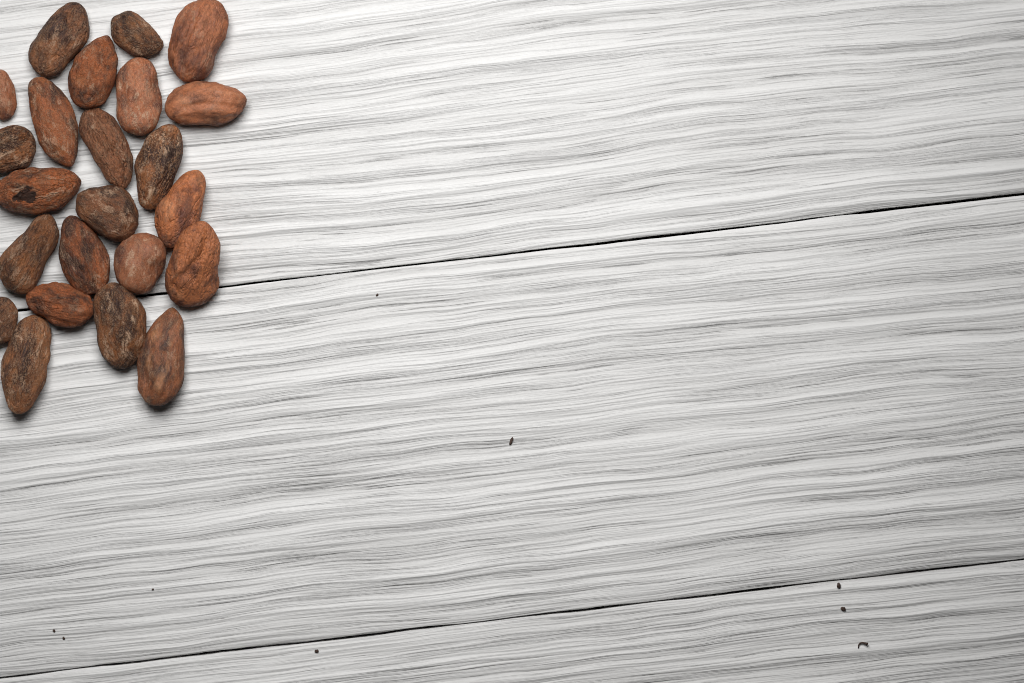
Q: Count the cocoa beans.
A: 23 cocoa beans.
